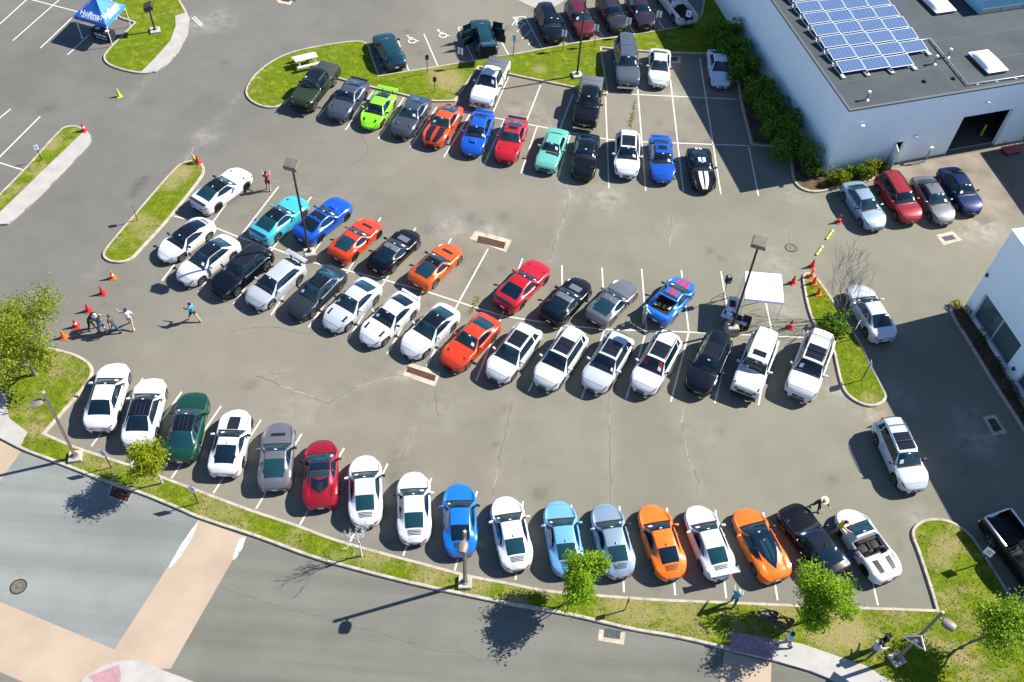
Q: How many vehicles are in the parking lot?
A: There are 74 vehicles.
